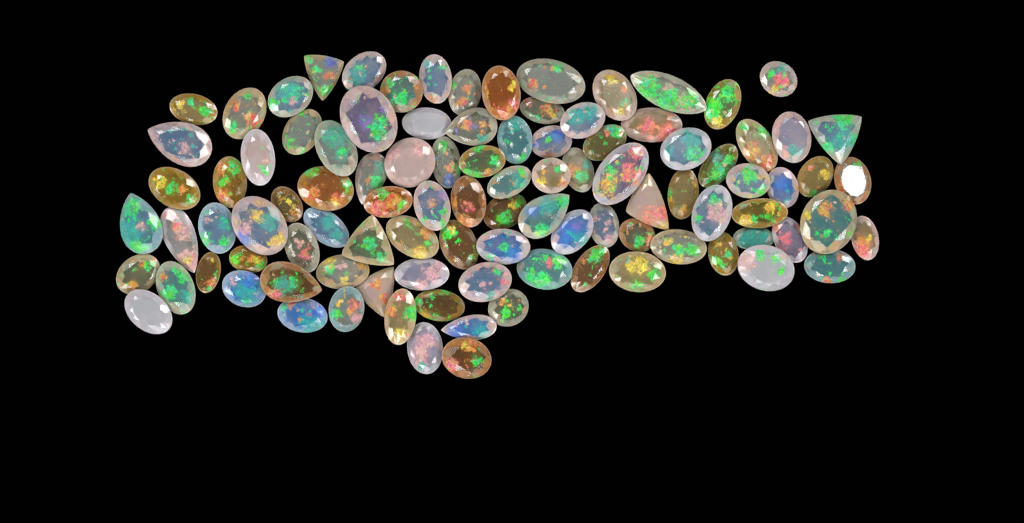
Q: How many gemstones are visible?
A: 100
